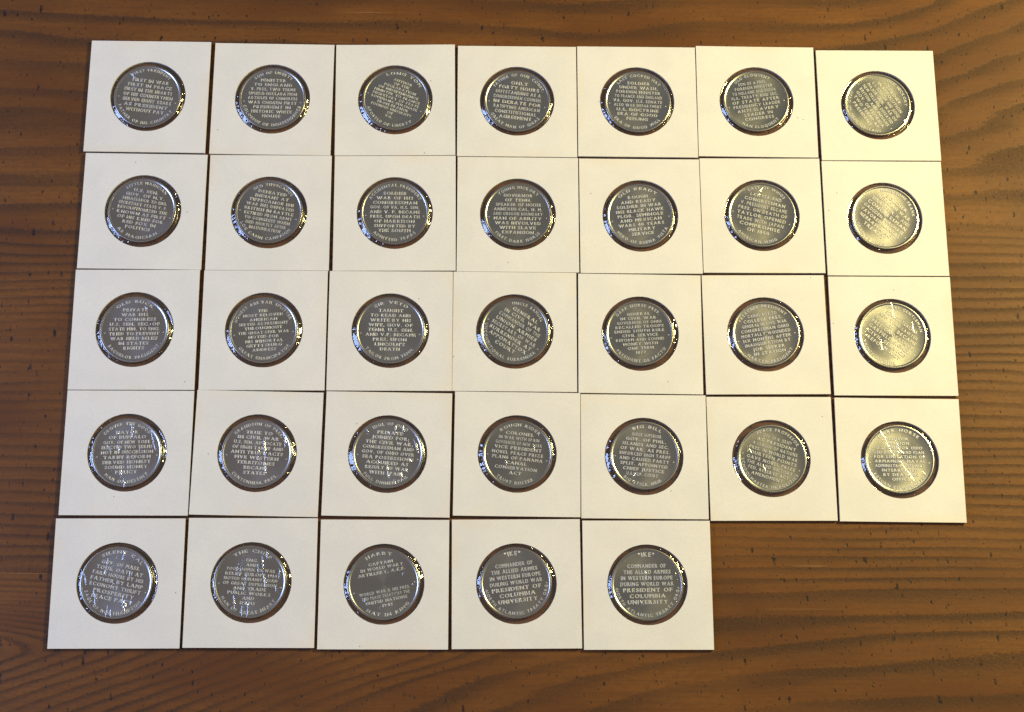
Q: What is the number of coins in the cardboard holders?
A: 33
